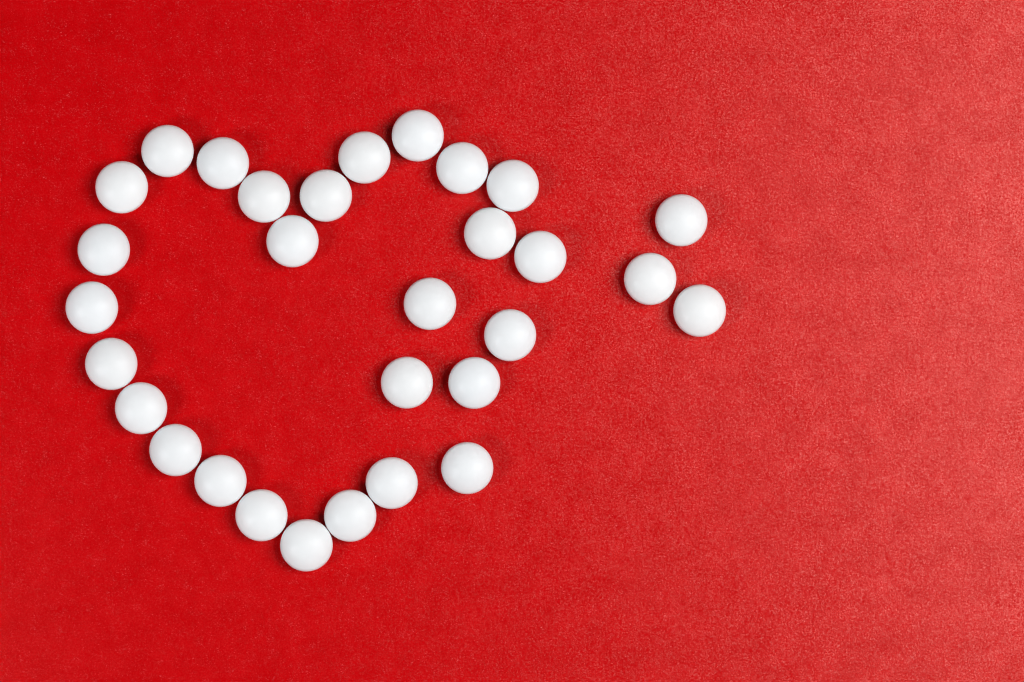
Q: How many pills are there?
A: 30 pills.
